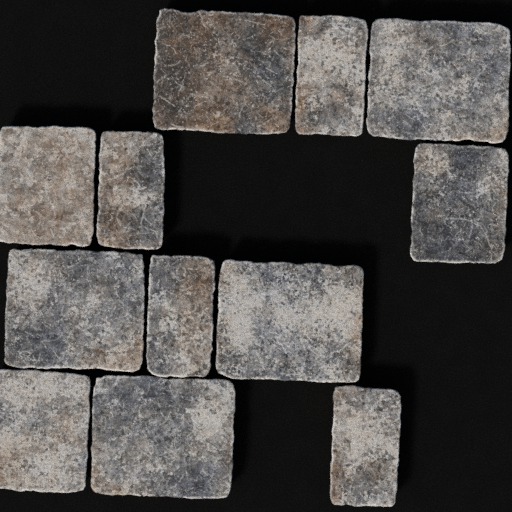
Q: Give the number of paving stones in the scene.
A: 12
